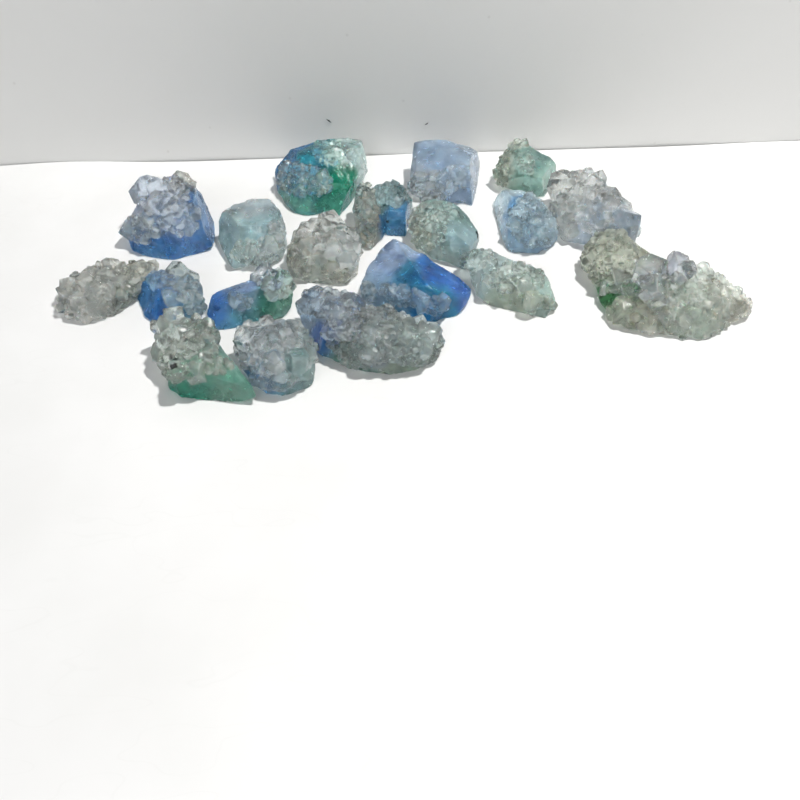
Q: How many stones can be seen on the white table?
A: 19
